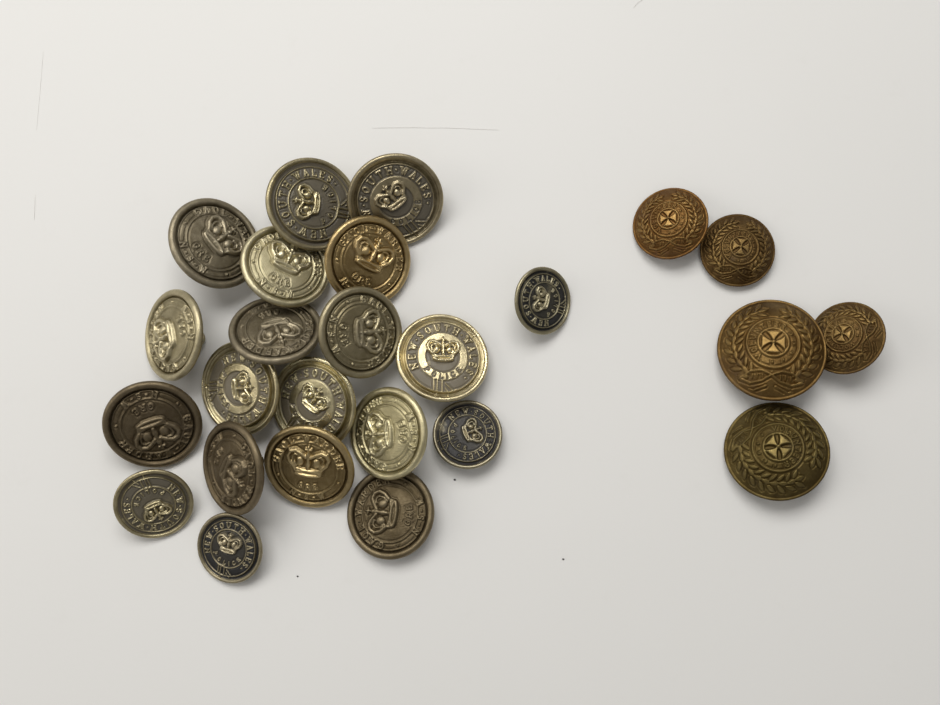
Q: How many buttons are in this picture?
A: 25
